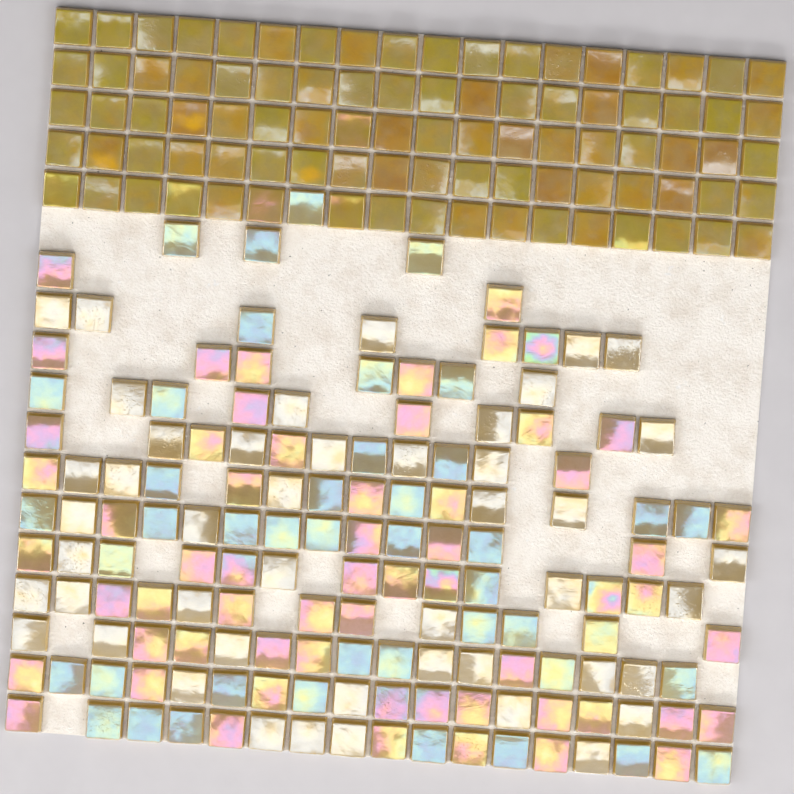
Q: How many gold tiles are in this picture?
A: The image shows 89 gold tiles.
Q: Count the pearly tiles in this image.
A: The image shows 149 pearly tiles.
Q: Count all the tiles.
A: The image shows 238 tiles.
